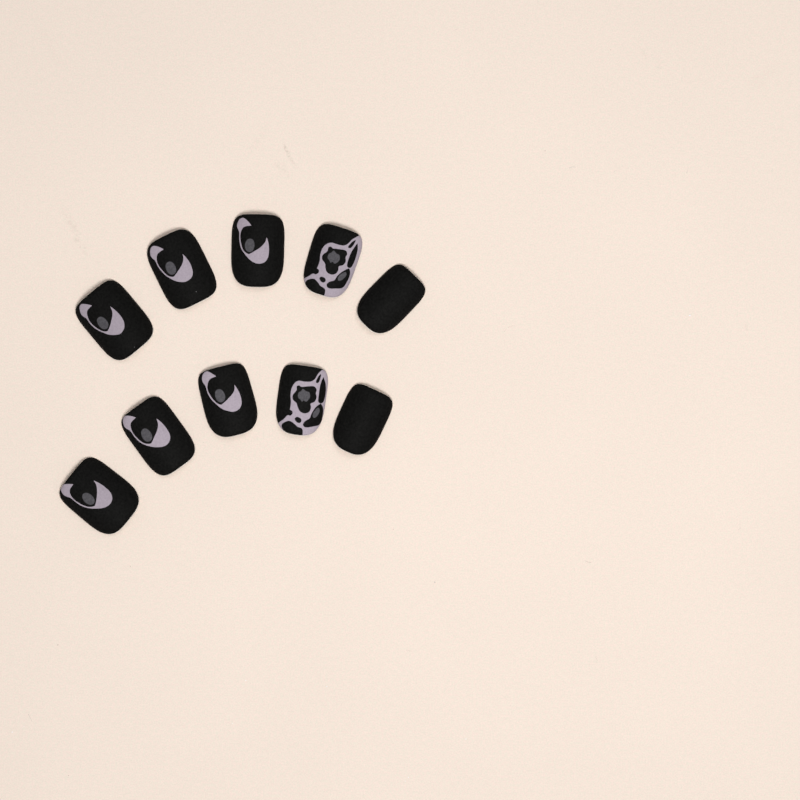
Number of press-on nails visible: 10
